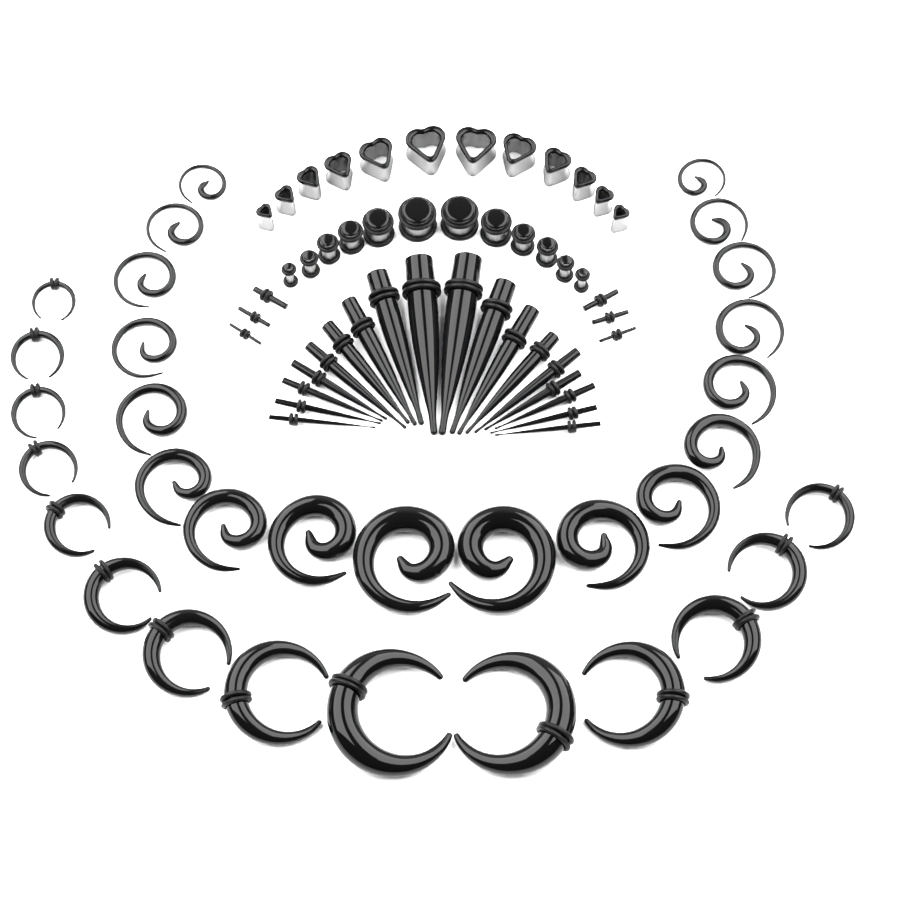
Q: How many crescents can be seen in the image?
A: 14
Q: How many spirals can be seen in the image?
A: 18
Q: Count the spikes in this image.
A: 18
